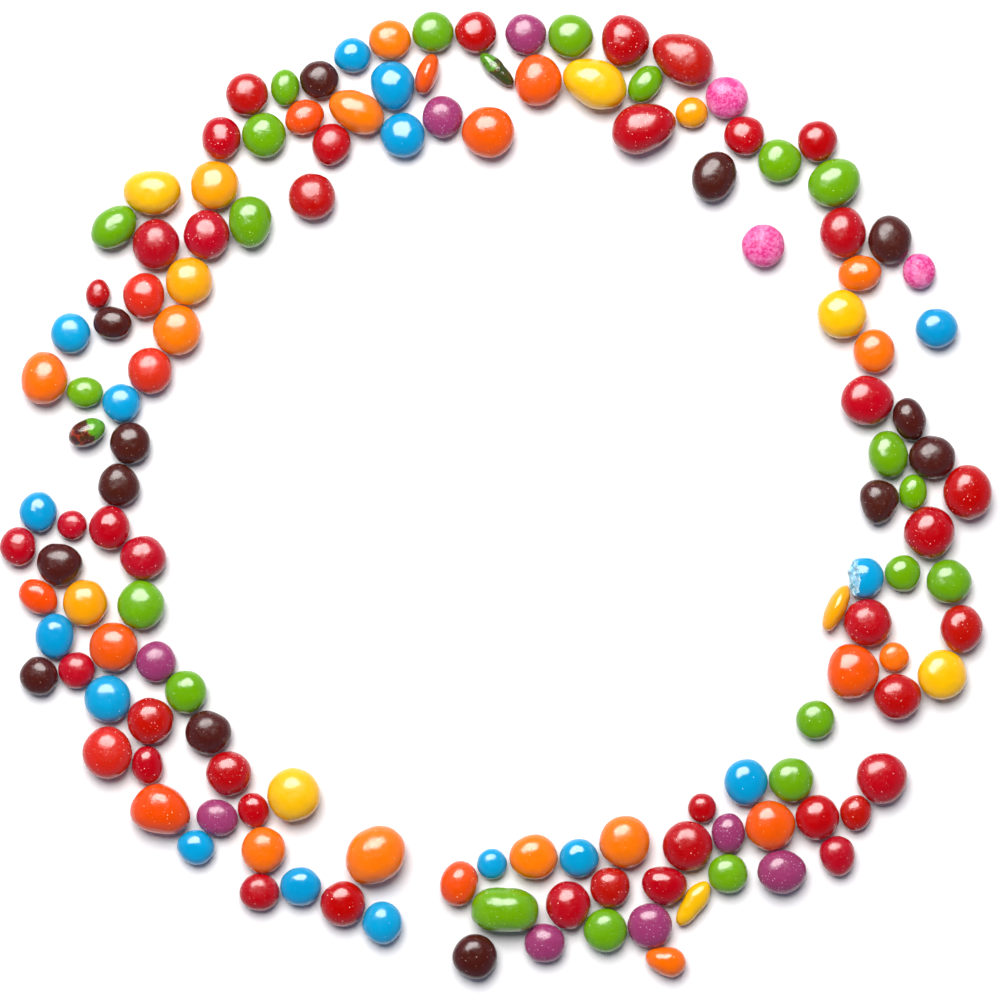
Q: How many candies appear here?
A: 139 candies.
